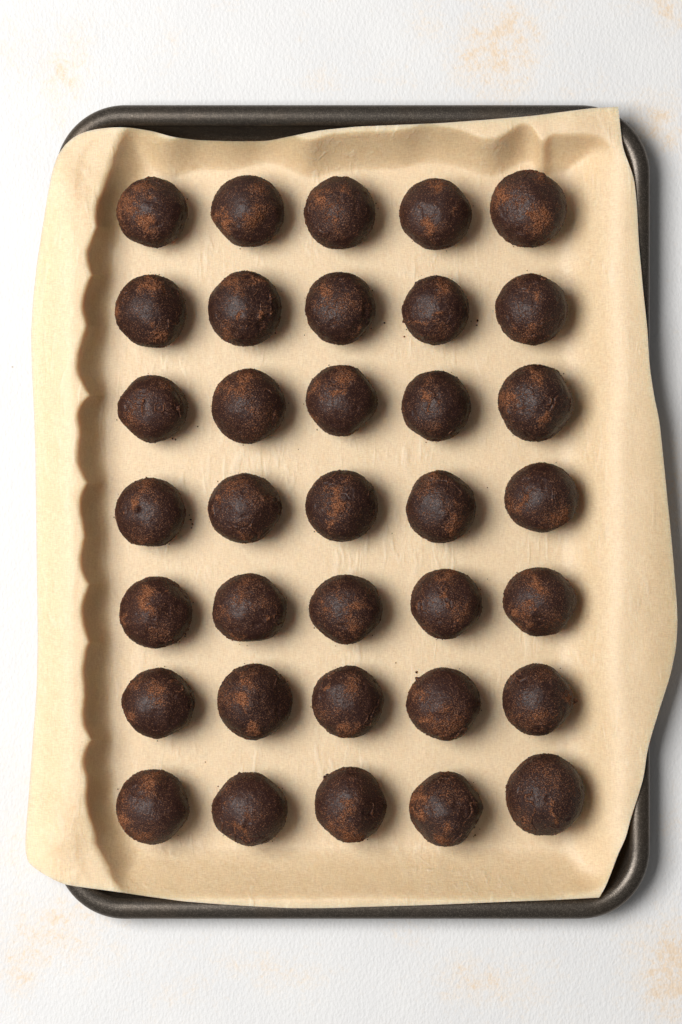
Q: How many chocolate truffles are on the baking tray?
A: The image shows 35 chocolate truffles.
